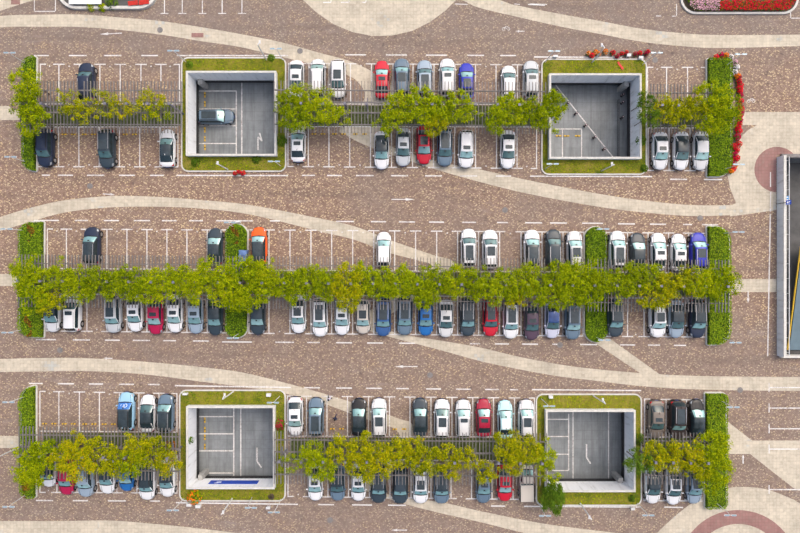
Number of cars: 102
